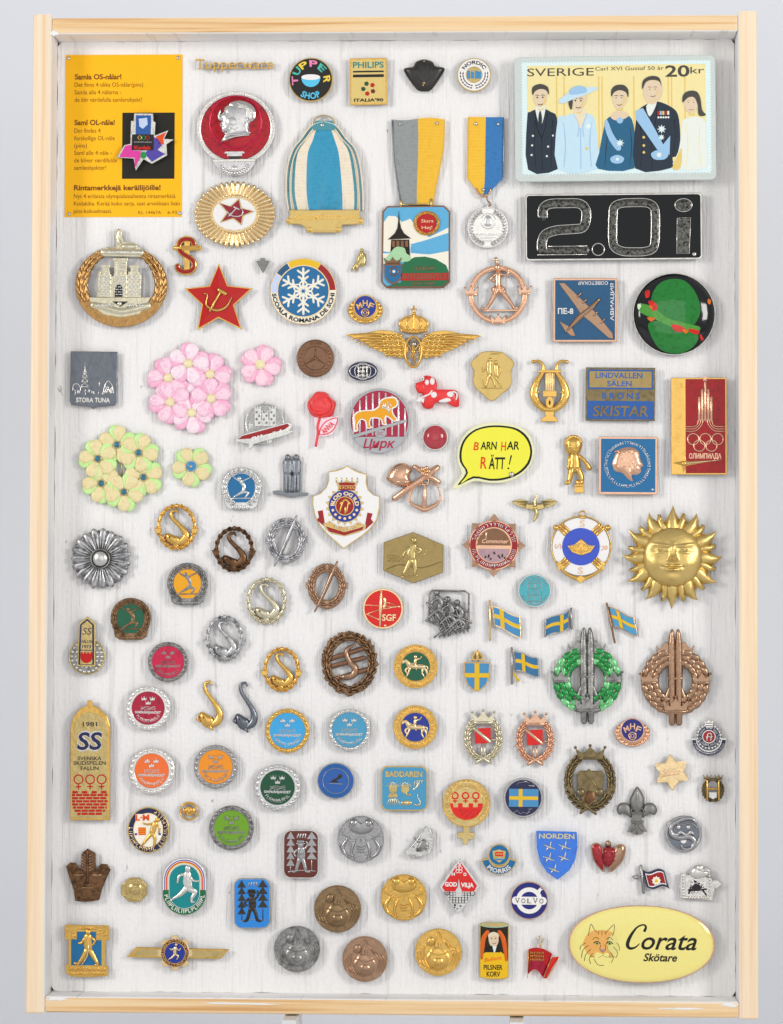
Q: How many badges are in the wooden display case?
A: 126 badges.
